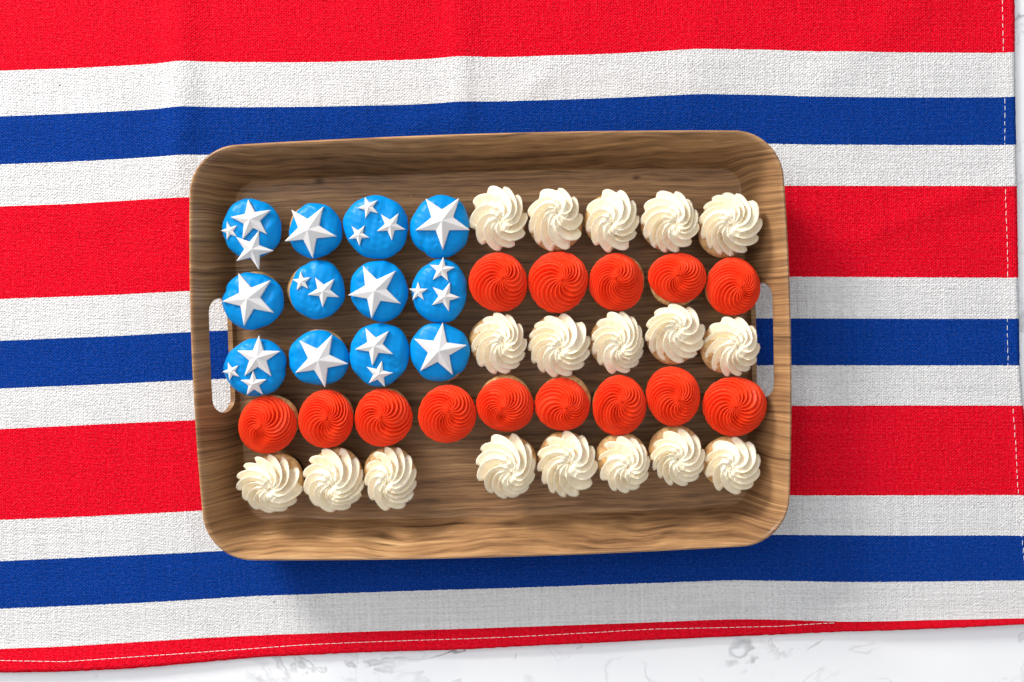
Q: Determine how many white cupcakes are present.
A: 18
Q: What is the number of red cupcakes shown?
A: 14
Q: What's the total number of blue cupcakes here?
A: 12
